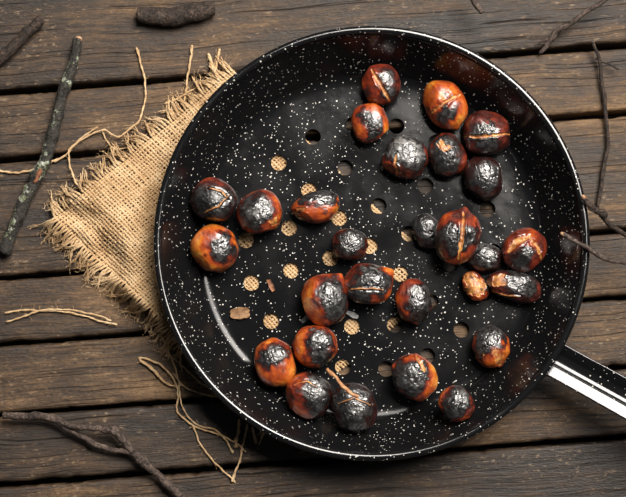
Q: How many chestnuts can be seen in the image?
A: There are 28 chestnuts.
